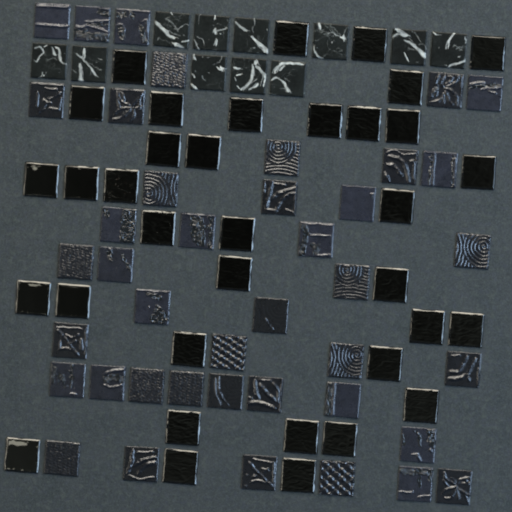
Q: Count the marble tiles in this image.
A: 11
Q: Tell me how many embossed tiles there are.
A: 41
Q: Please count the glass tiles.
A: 35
